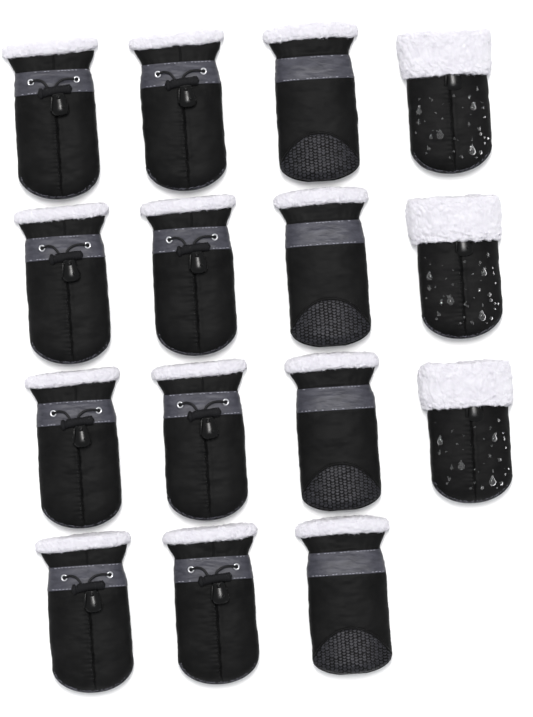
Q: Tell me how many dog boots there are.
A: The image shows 15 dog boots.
